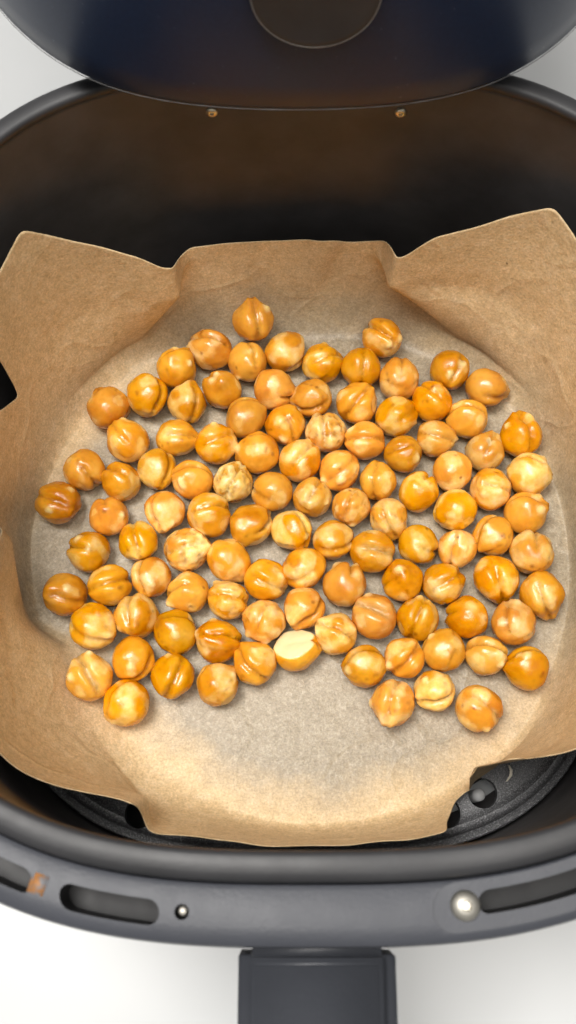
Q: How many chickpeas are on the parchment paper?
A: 105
